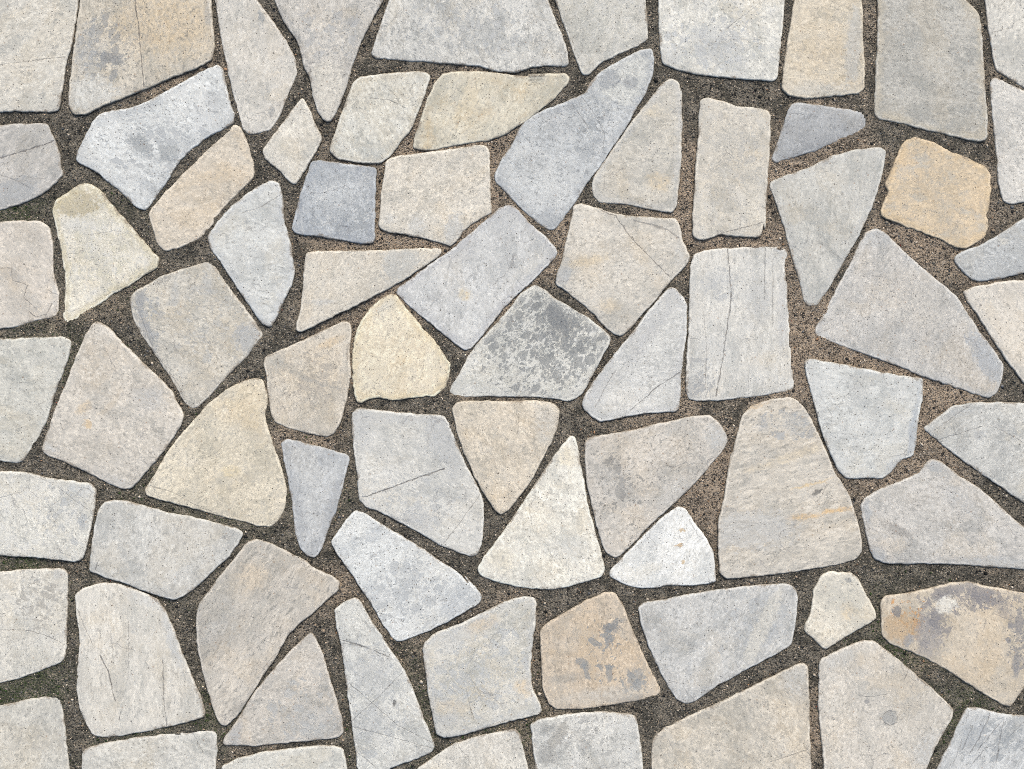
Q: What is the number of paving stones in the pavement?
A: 74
